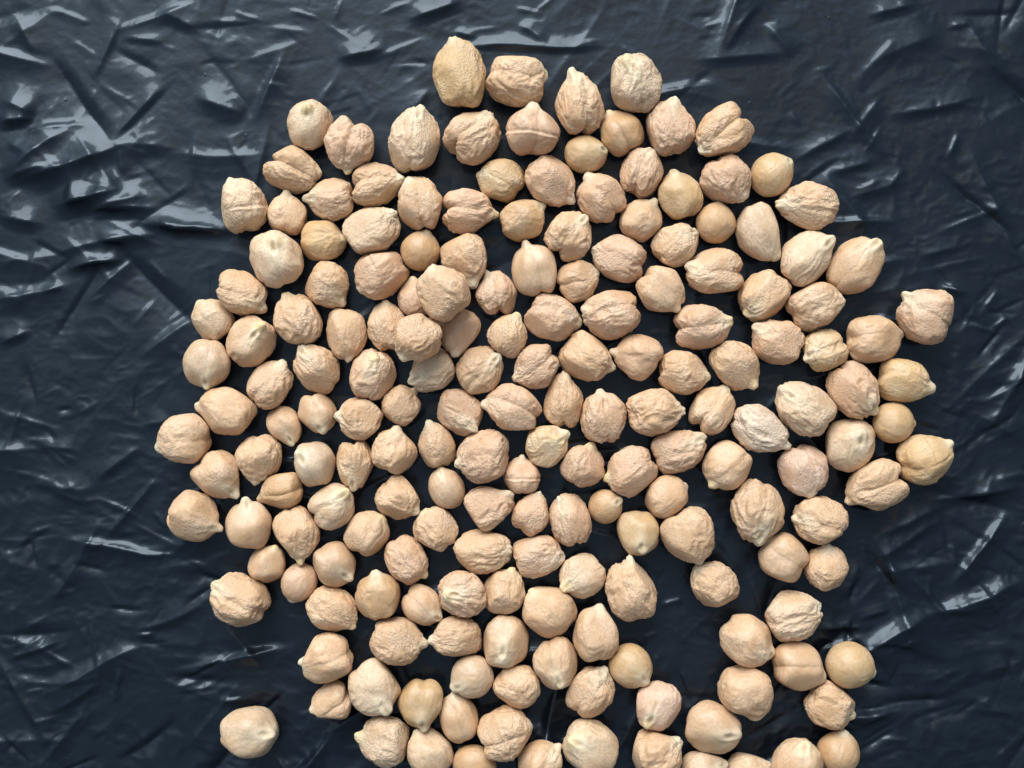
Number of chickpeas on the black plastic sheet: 184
